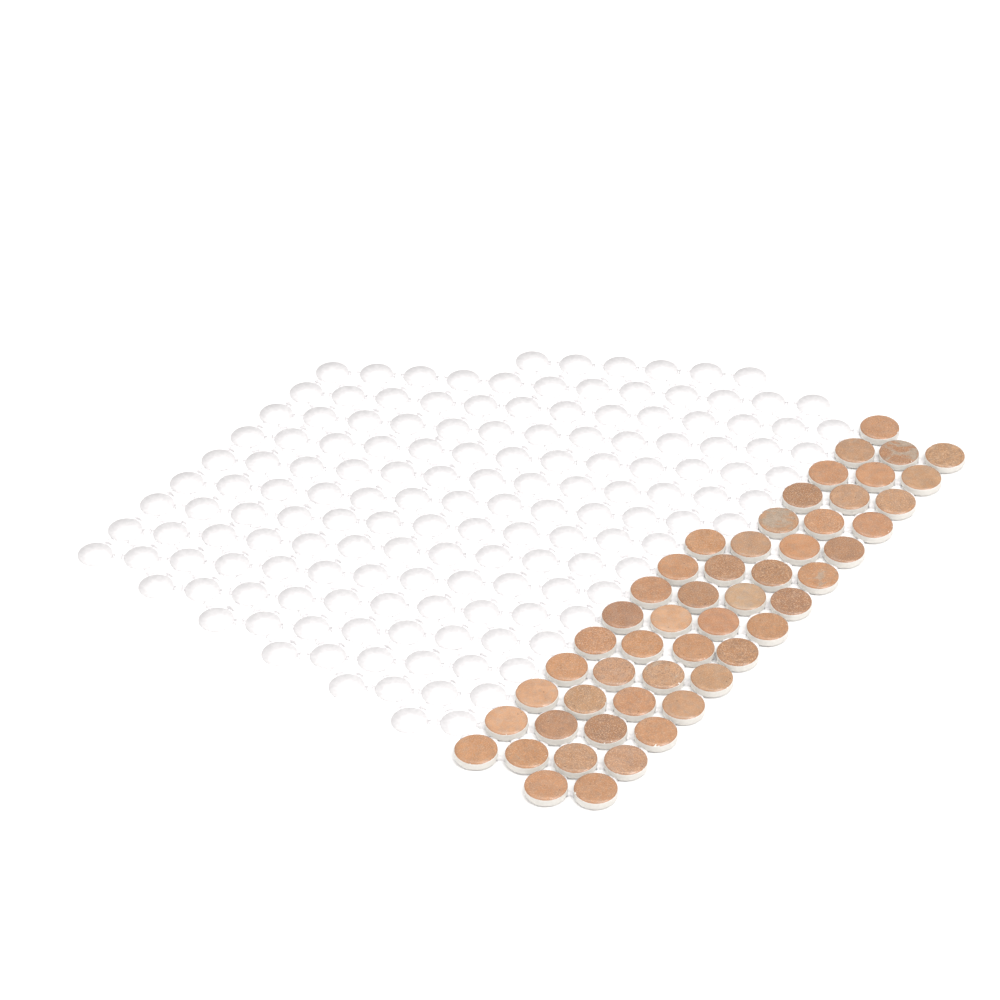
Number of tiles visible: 51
